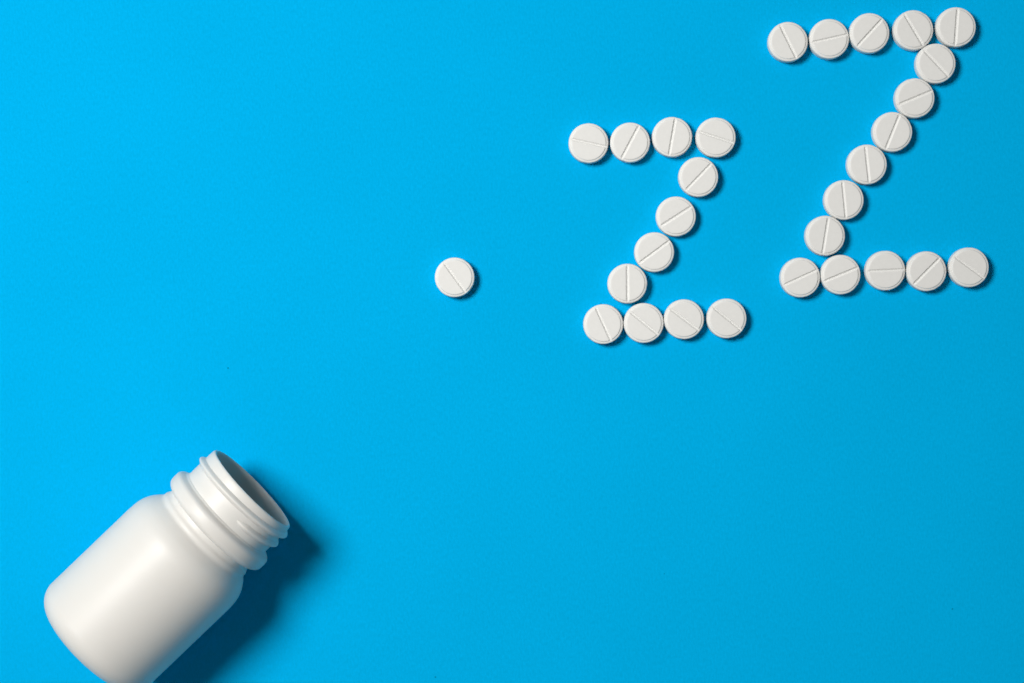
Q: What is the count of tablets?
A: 29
